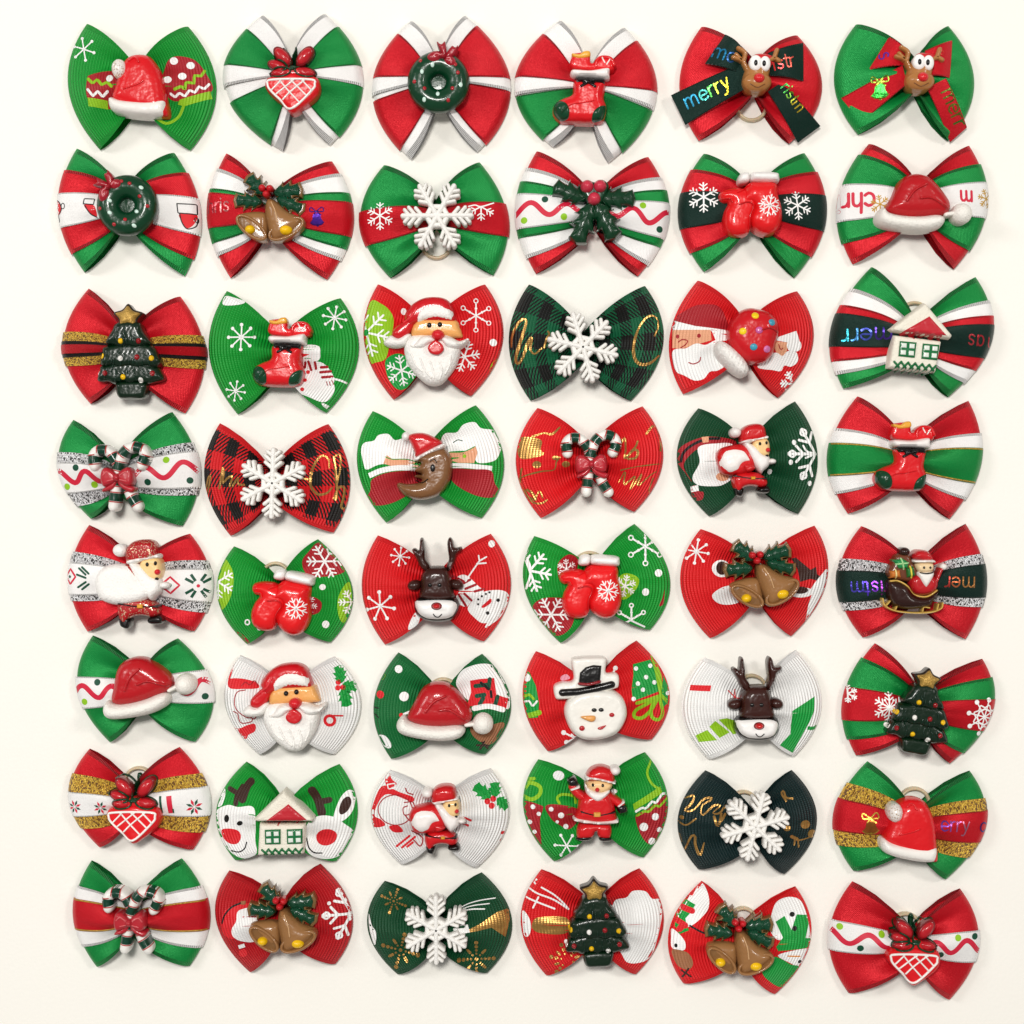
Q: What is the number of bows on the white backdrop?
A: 48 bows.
